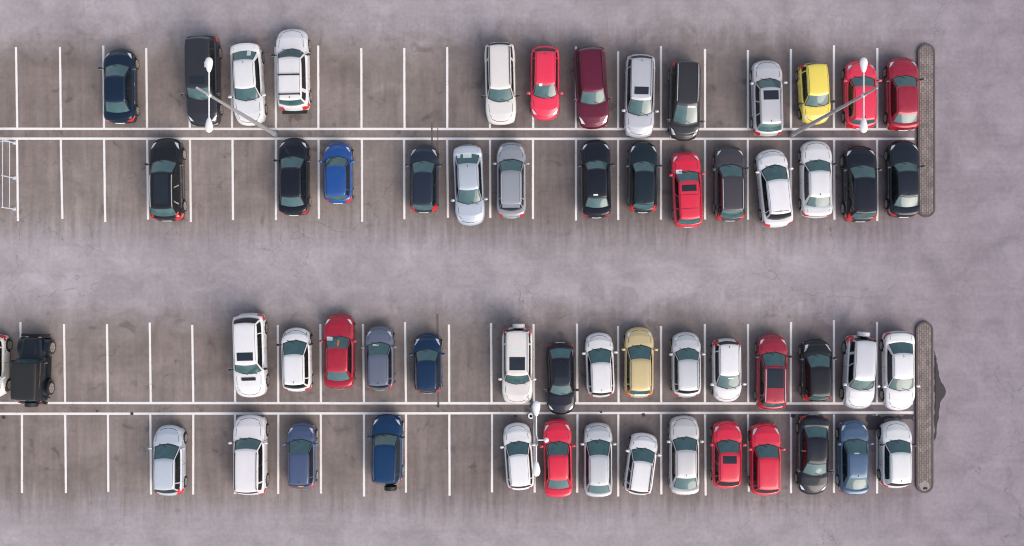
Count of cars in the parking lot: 58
